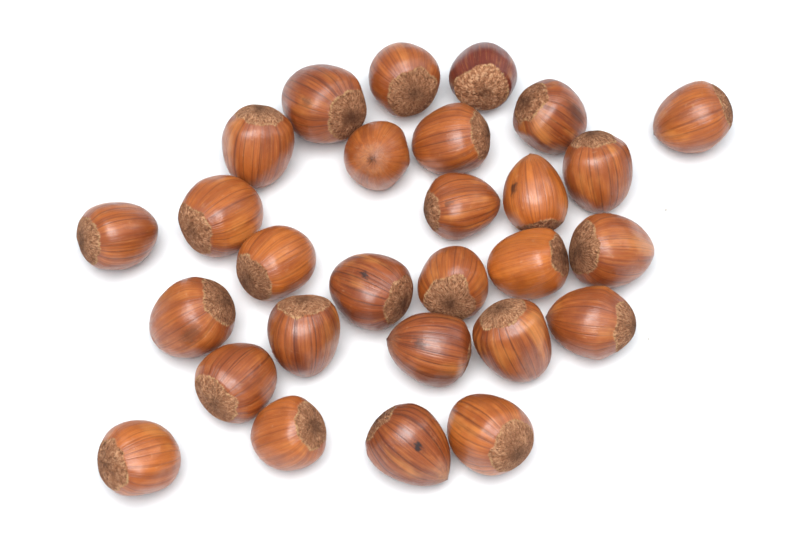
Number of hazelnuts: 28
